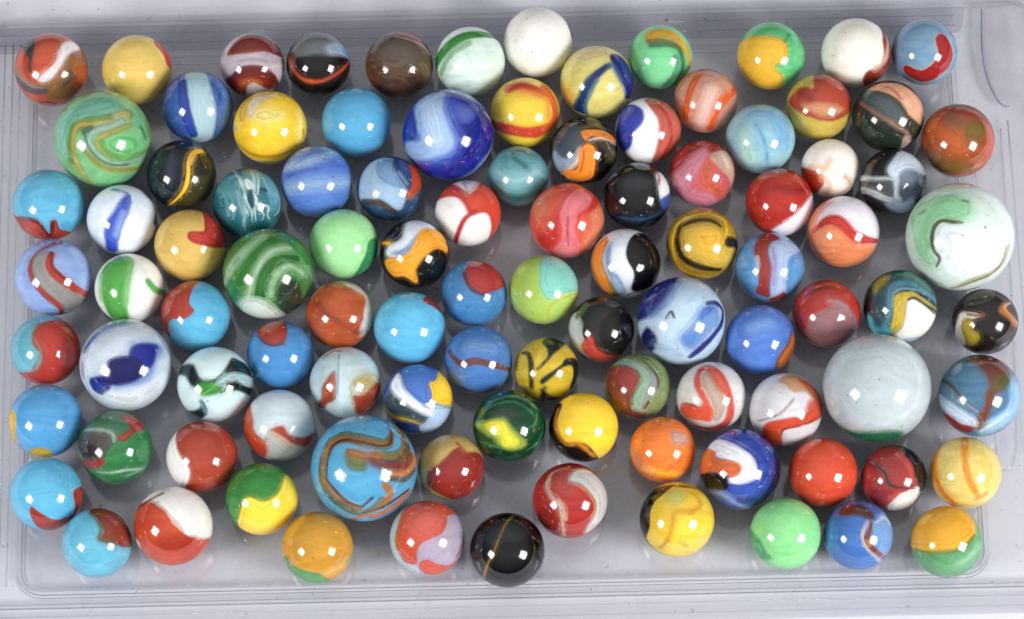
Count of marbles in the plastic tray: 99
